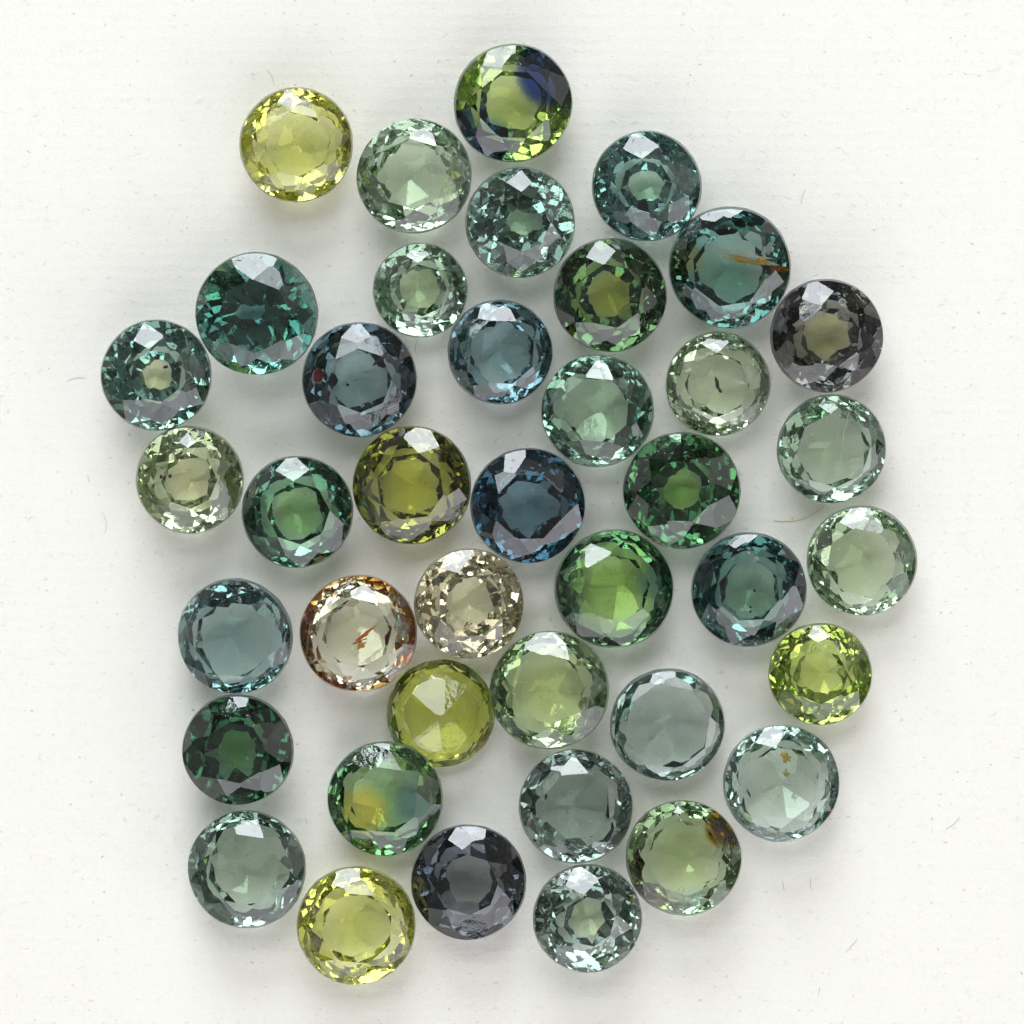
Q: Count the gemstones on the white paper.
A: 40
